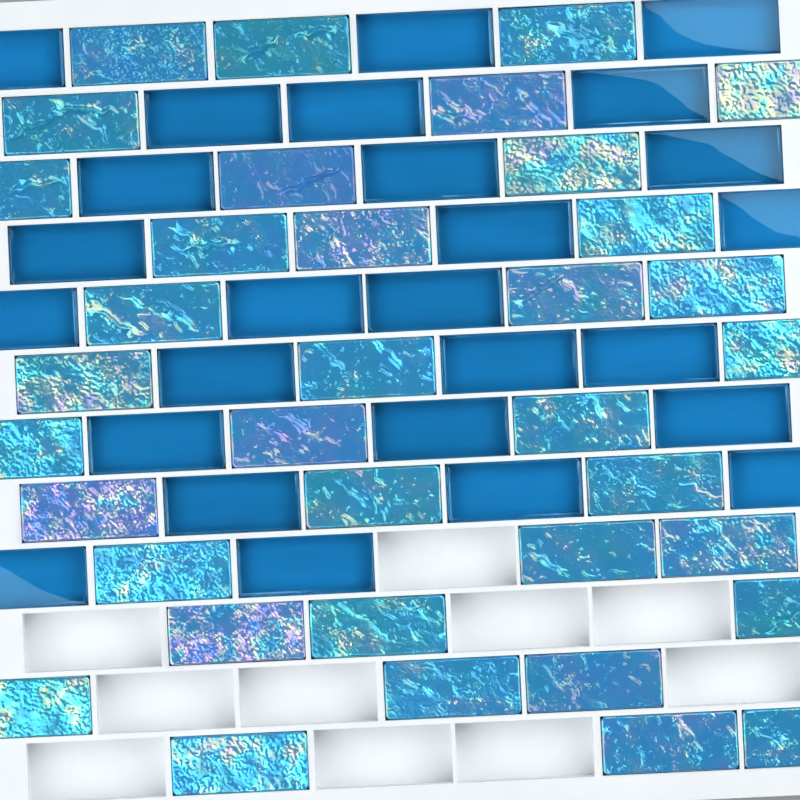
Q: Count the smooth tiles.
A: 26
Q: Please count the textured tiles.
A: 36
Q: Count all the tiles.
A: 62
